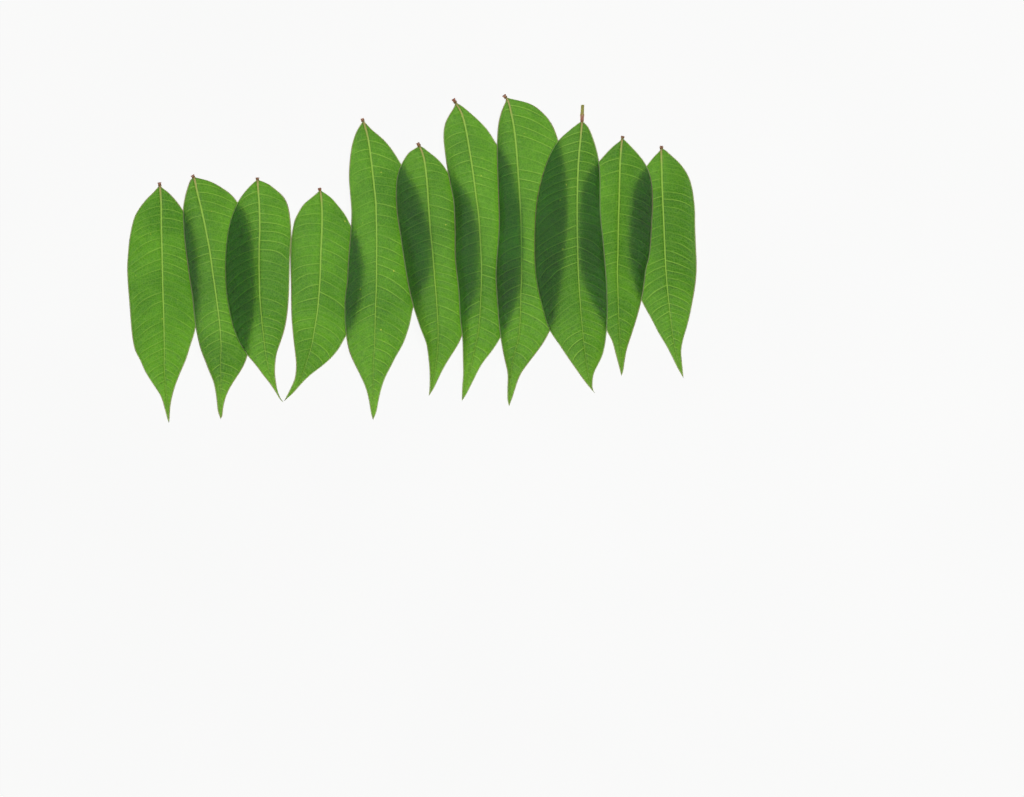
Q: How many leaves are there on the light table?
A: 11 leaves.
